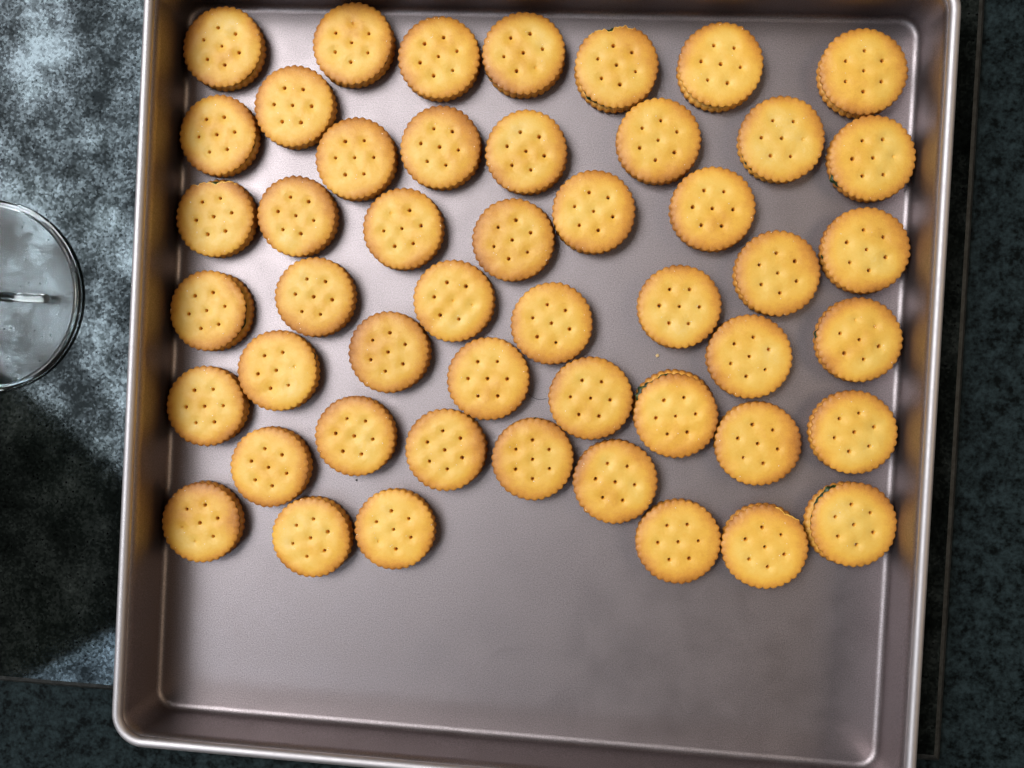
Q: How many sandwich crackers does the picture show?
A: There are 49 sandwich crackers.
